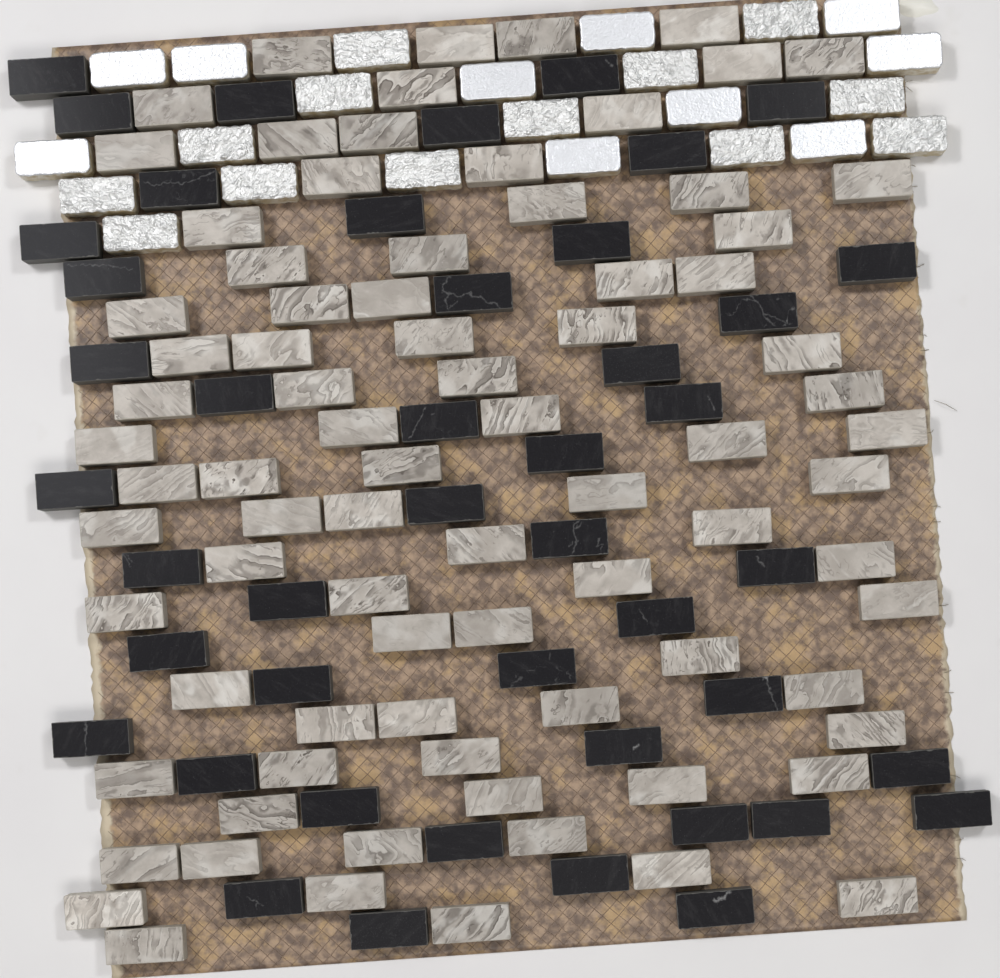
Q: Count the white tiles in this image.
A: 23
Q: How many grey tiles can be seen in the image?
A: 82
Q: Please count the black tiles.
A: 45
